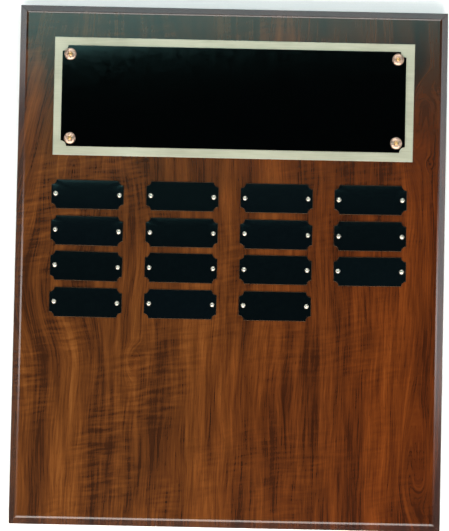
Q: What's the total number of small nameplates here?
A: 15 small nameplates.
